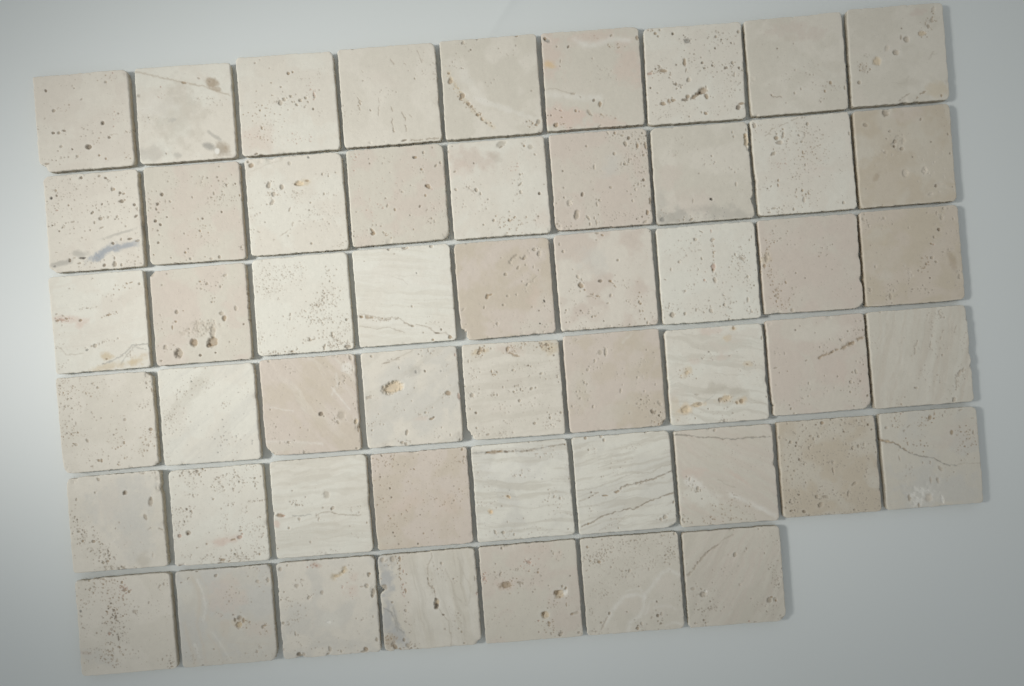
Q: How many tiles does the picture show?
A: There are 52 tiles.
